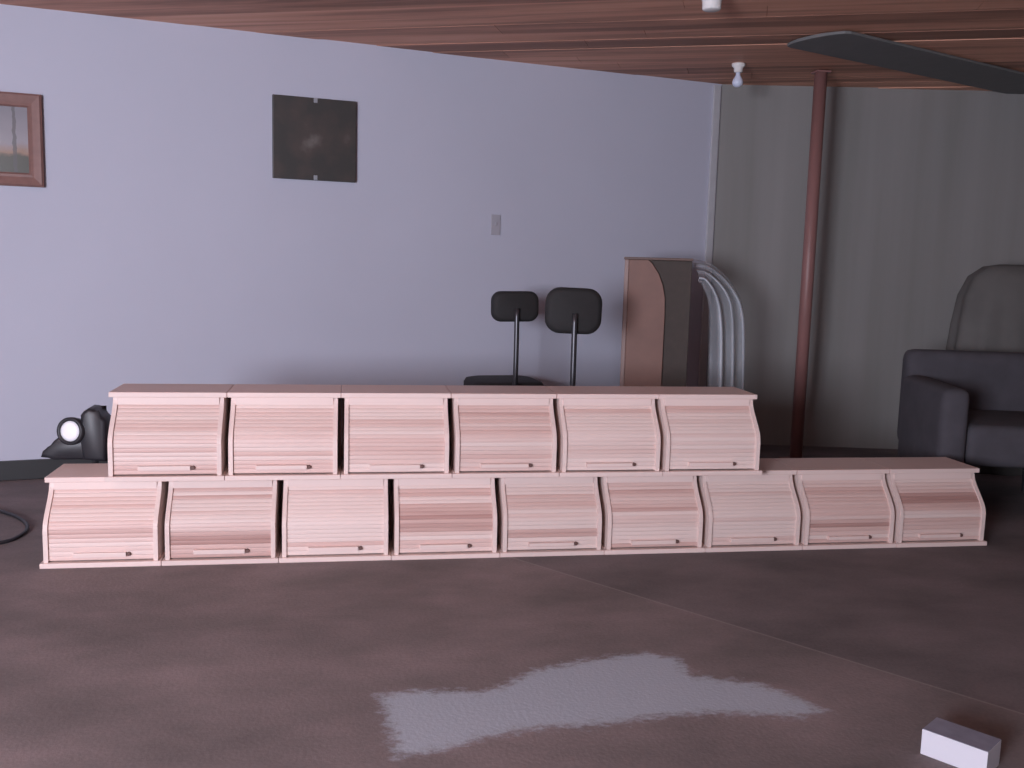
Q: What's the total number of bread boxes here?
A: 15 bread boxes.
